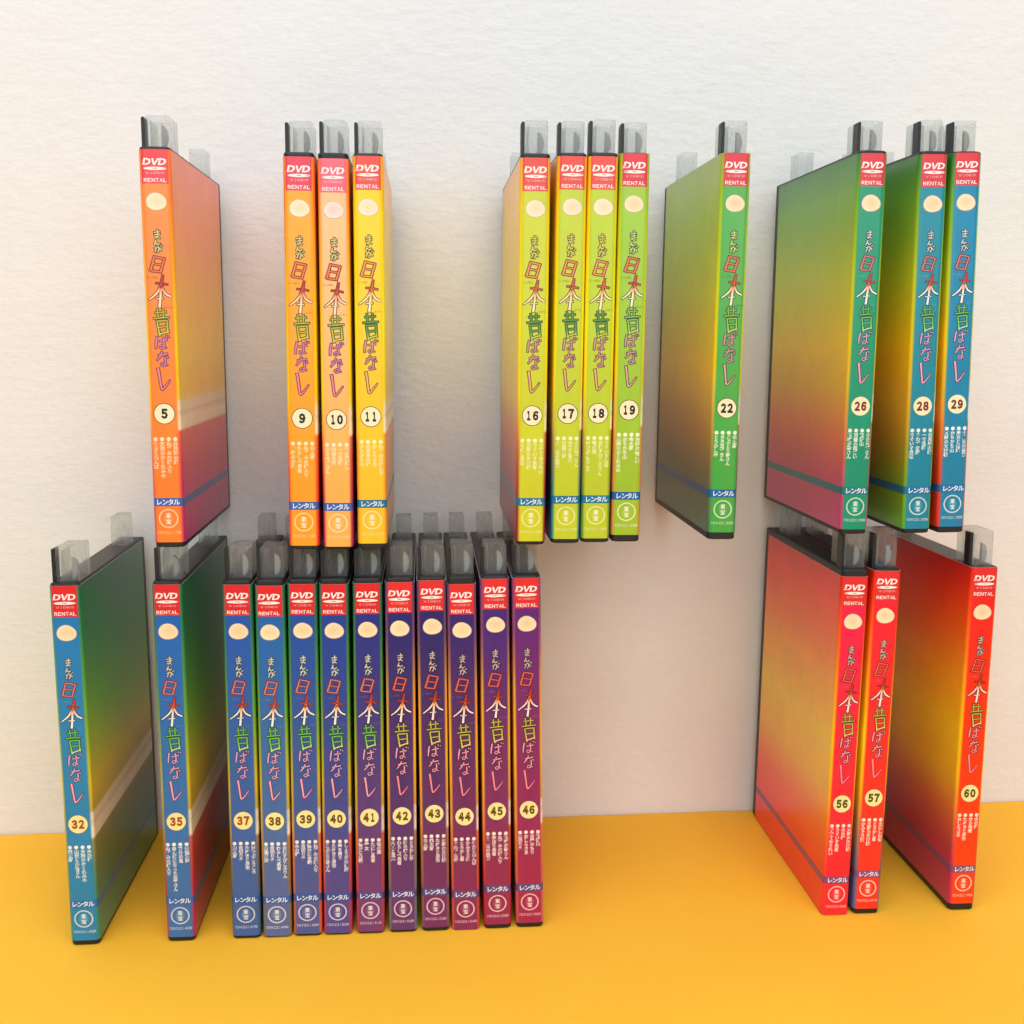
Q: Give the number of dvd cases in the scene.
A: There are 27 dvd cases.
